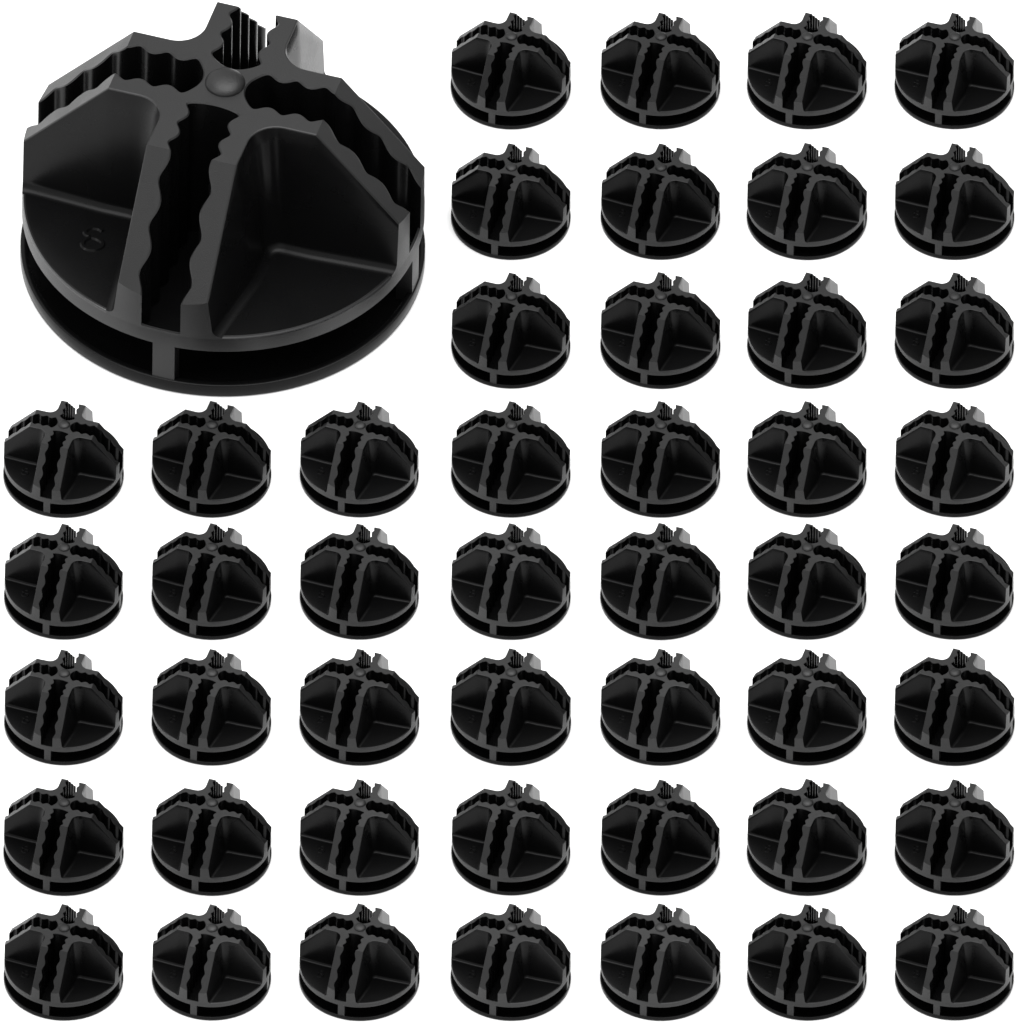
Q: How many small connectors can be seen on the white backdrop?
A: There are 47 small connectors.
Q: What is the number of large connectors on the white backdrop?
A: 1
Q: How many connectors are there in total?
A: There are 48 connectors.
